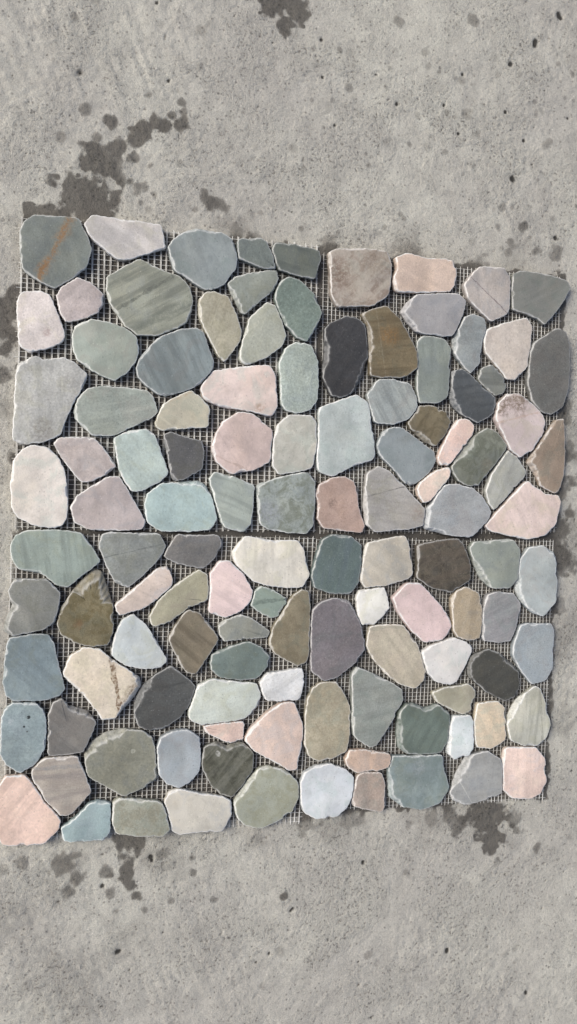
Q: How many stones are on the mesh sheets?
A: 116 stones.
